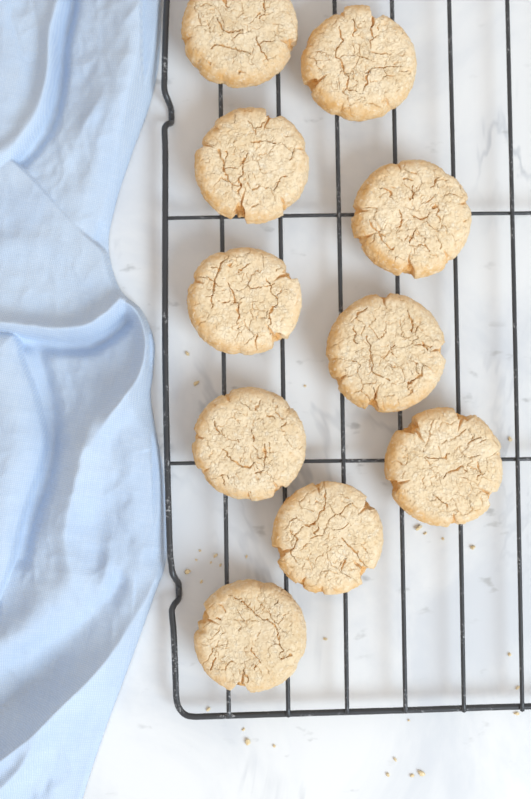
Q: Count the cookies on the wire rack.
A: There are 10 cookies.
